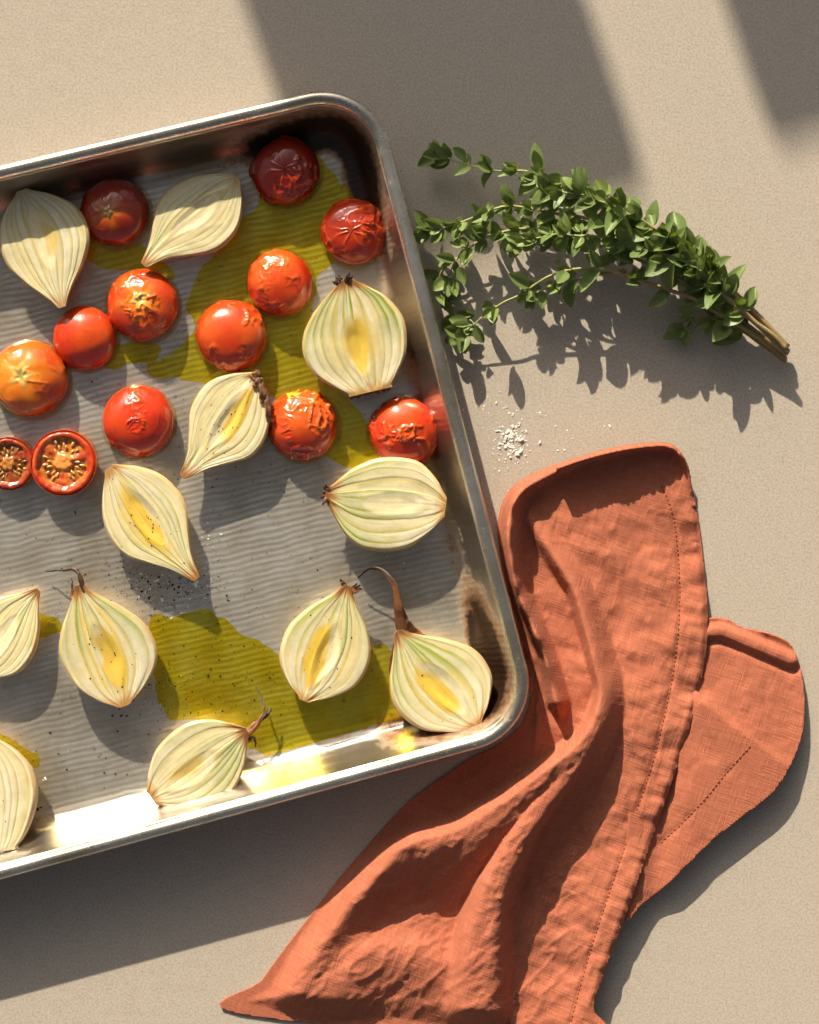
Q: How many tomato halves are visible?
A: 13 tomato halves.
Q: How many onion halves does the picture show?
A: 12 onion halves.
